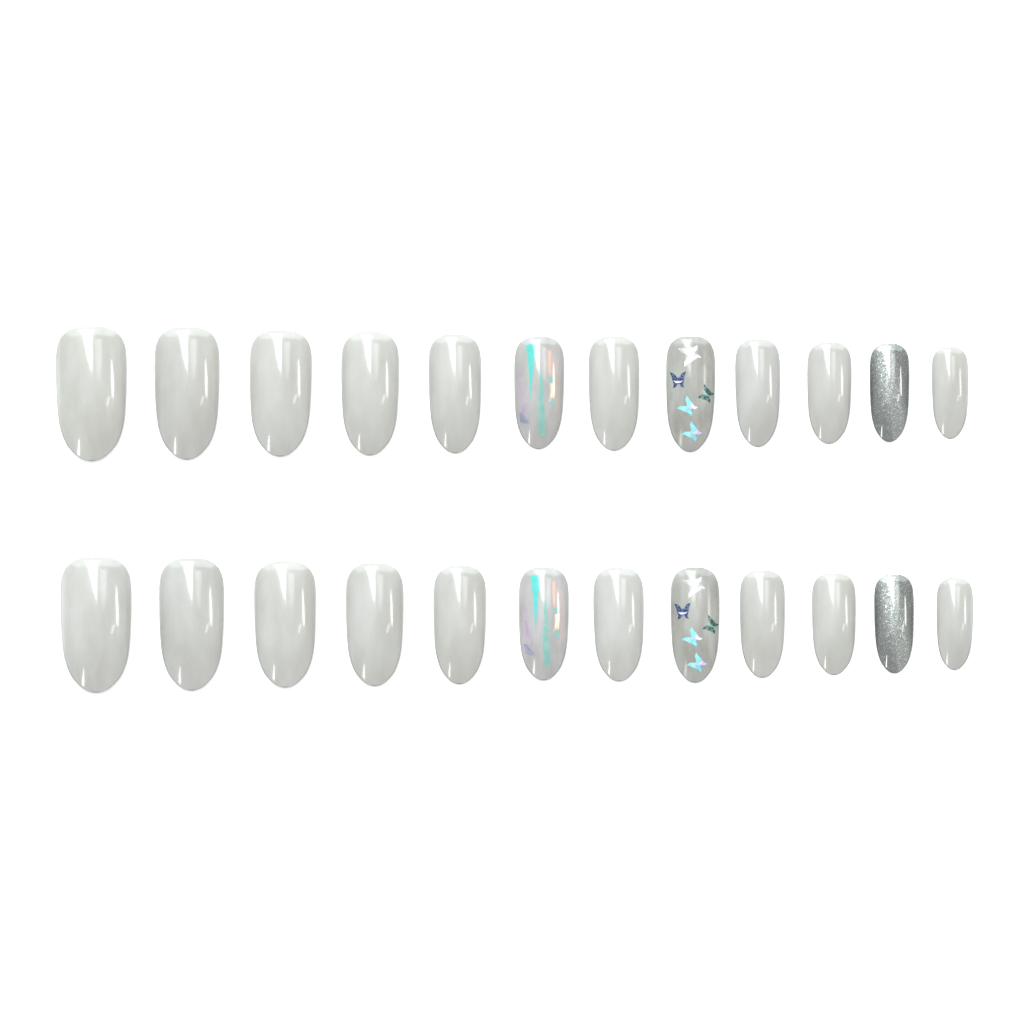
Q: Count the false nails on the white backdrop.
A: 24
